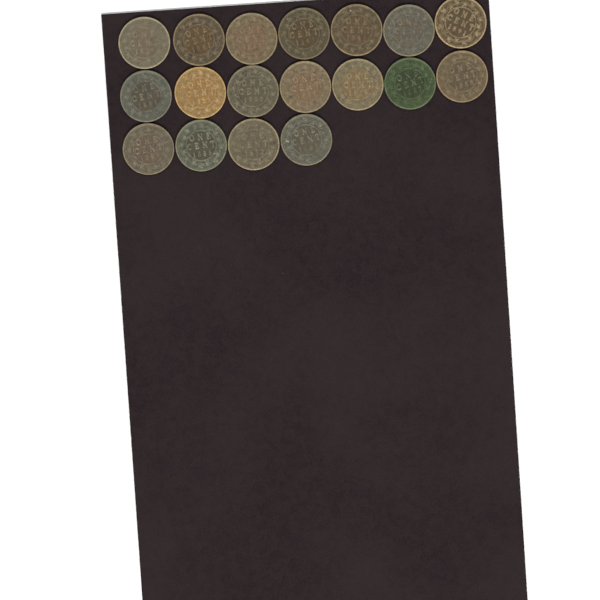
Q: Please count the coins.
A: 18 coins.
